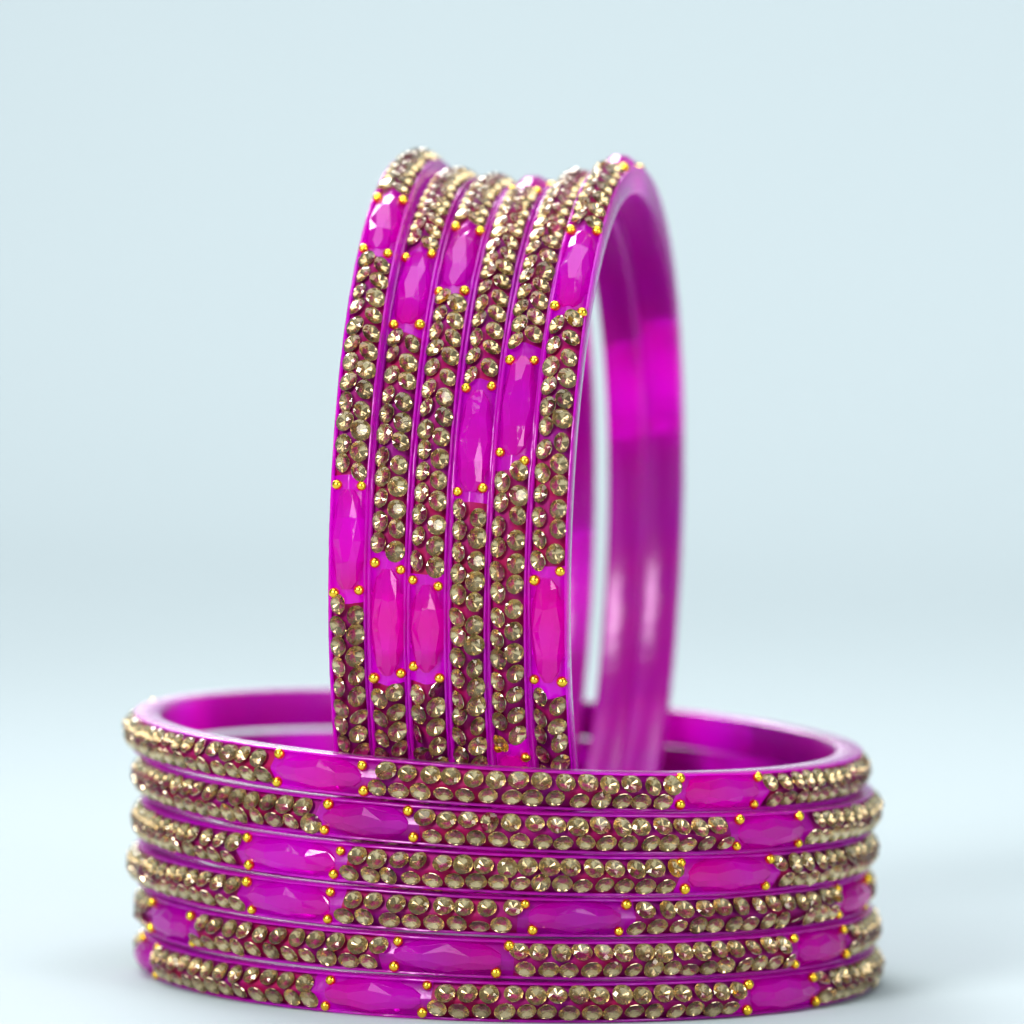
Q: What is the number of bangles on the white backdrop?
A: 12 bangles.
